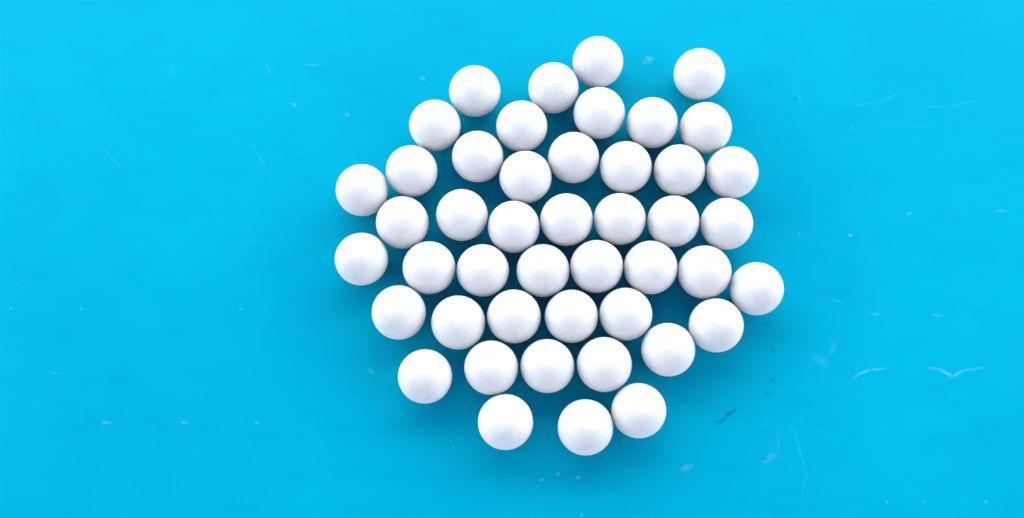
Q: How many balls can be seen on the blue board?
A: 46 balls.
